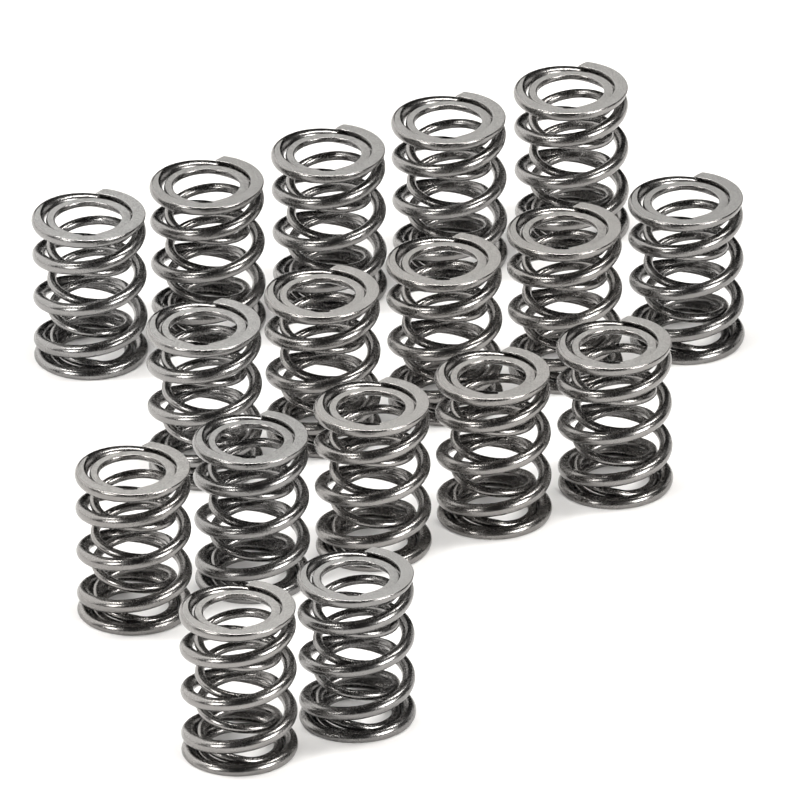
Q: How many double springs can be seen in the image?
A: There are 17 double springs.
